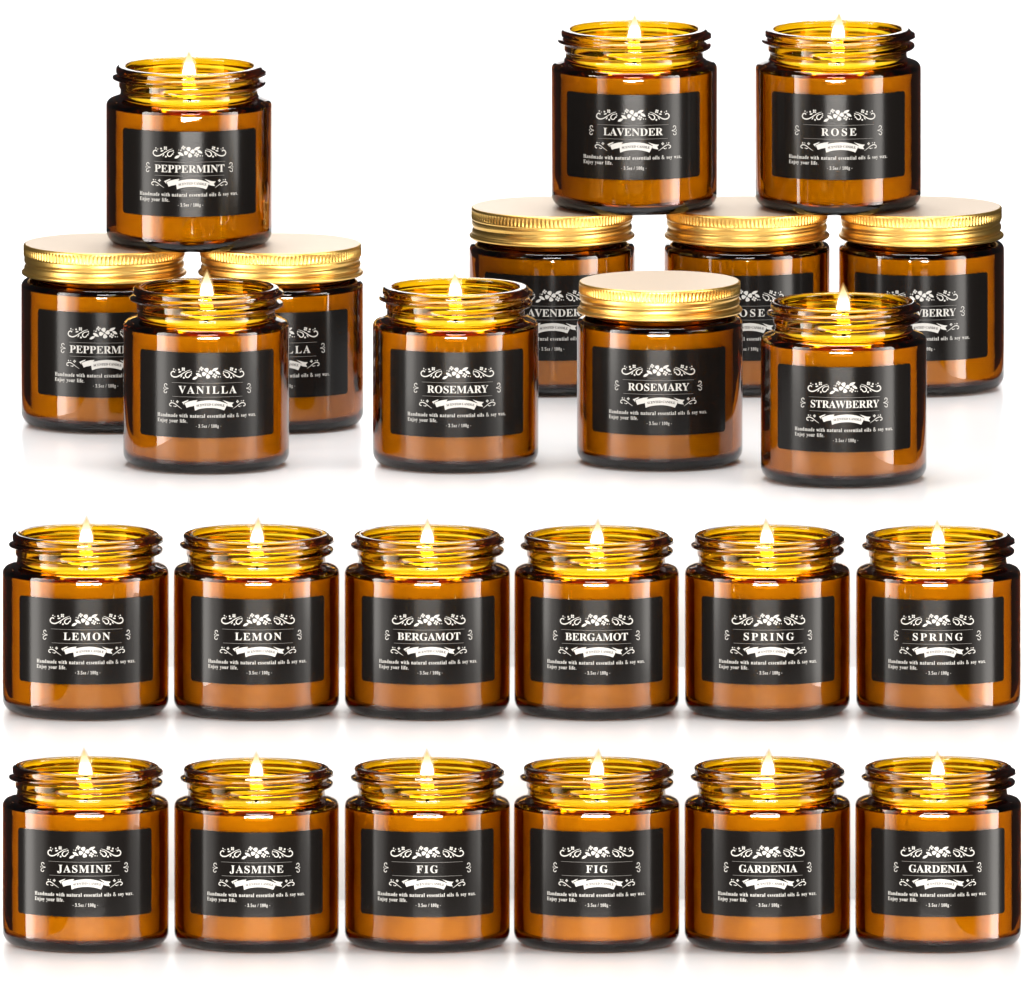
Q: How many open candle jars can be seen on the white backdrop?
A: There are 18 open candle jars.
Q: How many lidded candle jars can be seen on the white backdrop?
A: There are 6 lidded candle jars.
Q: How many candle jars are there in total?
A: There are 24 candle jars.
